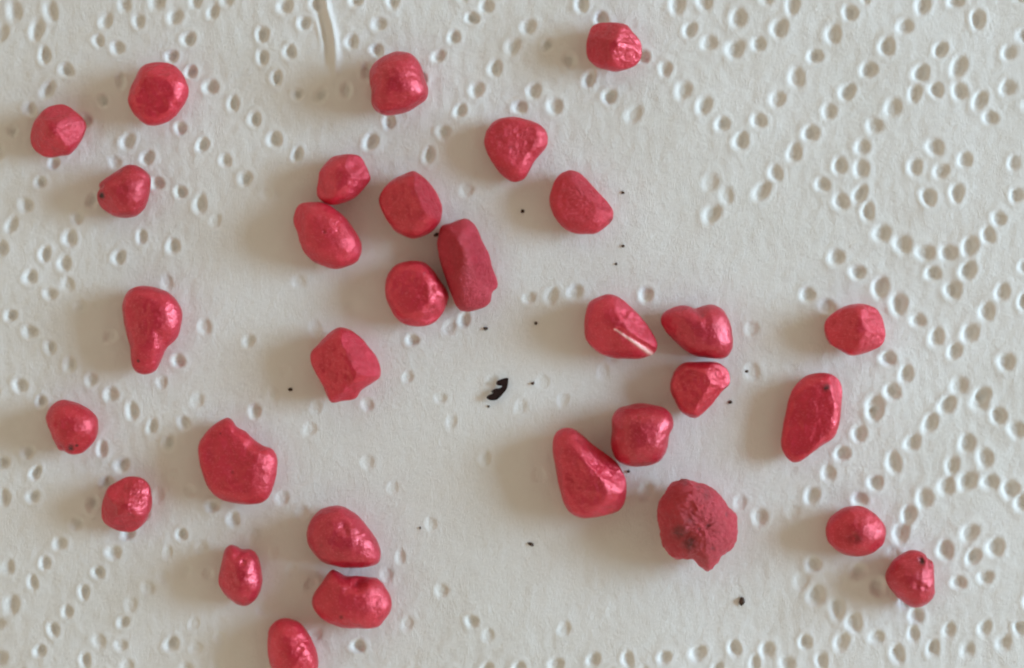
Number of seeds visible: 31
